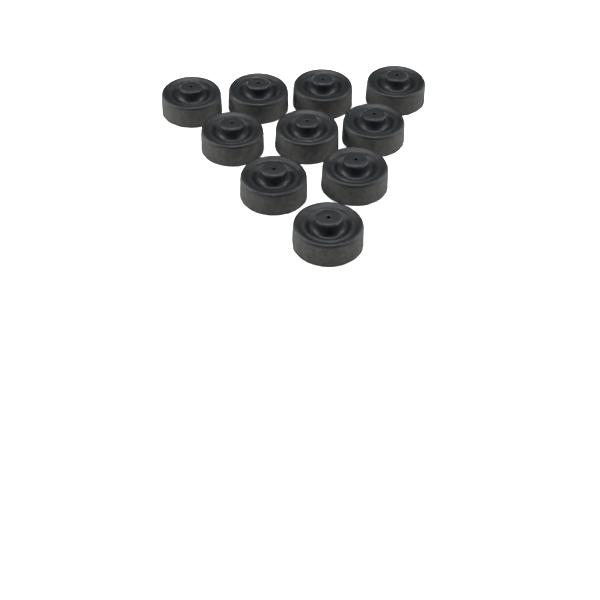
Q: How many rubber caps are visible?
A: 10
